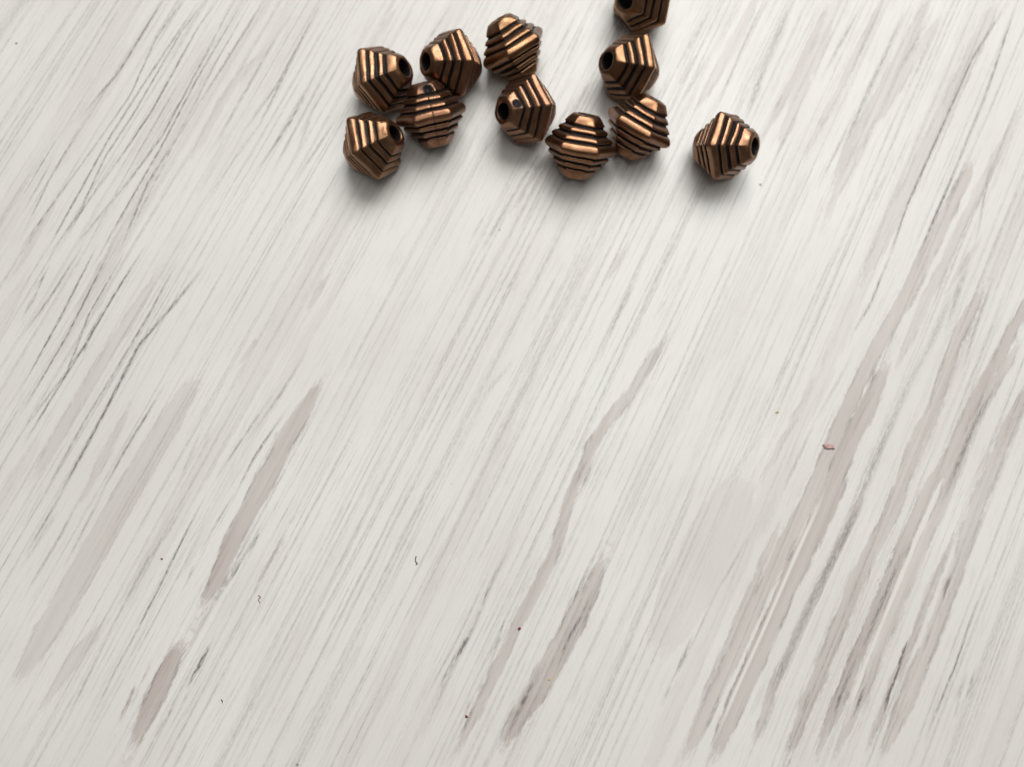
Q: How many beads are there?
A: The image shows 11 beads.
